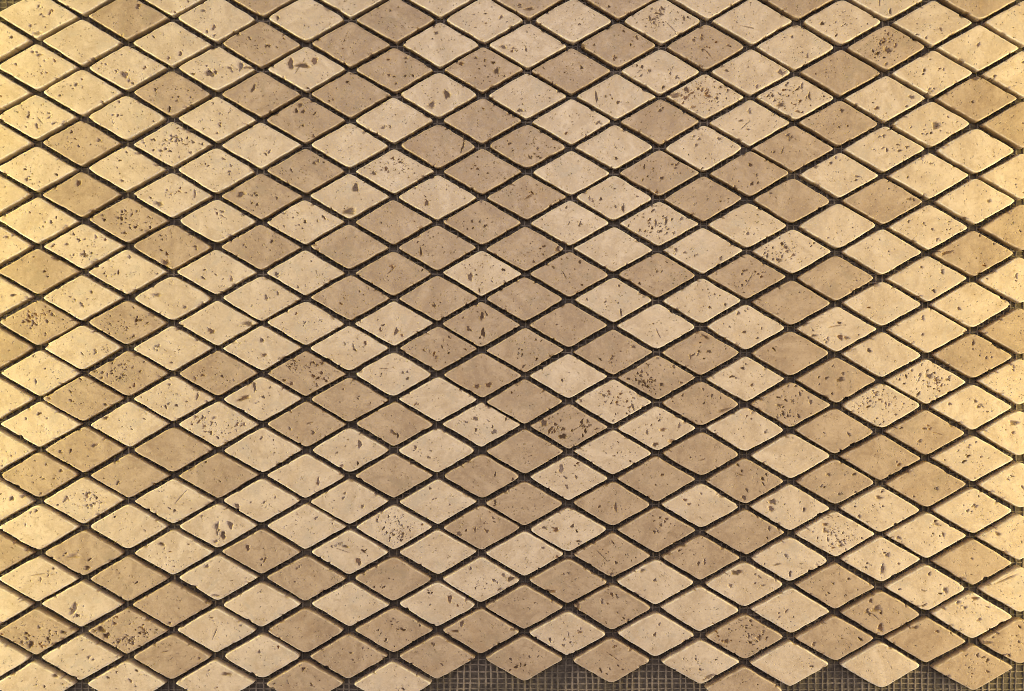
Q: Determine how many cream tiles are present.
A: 191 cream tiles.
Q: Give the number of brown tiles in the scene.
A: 138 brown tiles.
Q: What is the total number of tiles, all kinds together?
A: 329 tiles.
